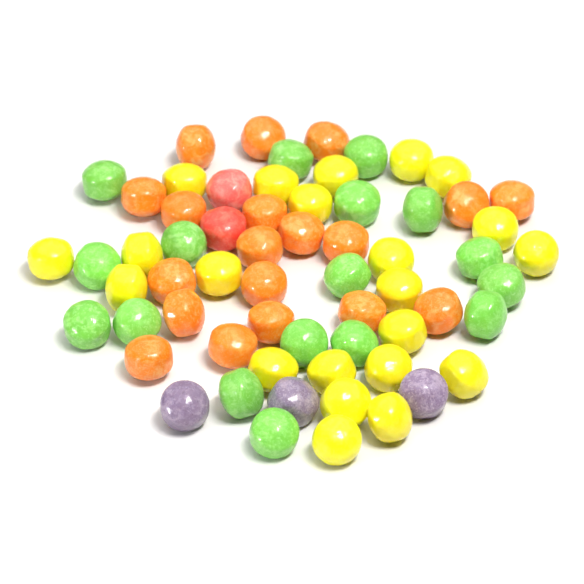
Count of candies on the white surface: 63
